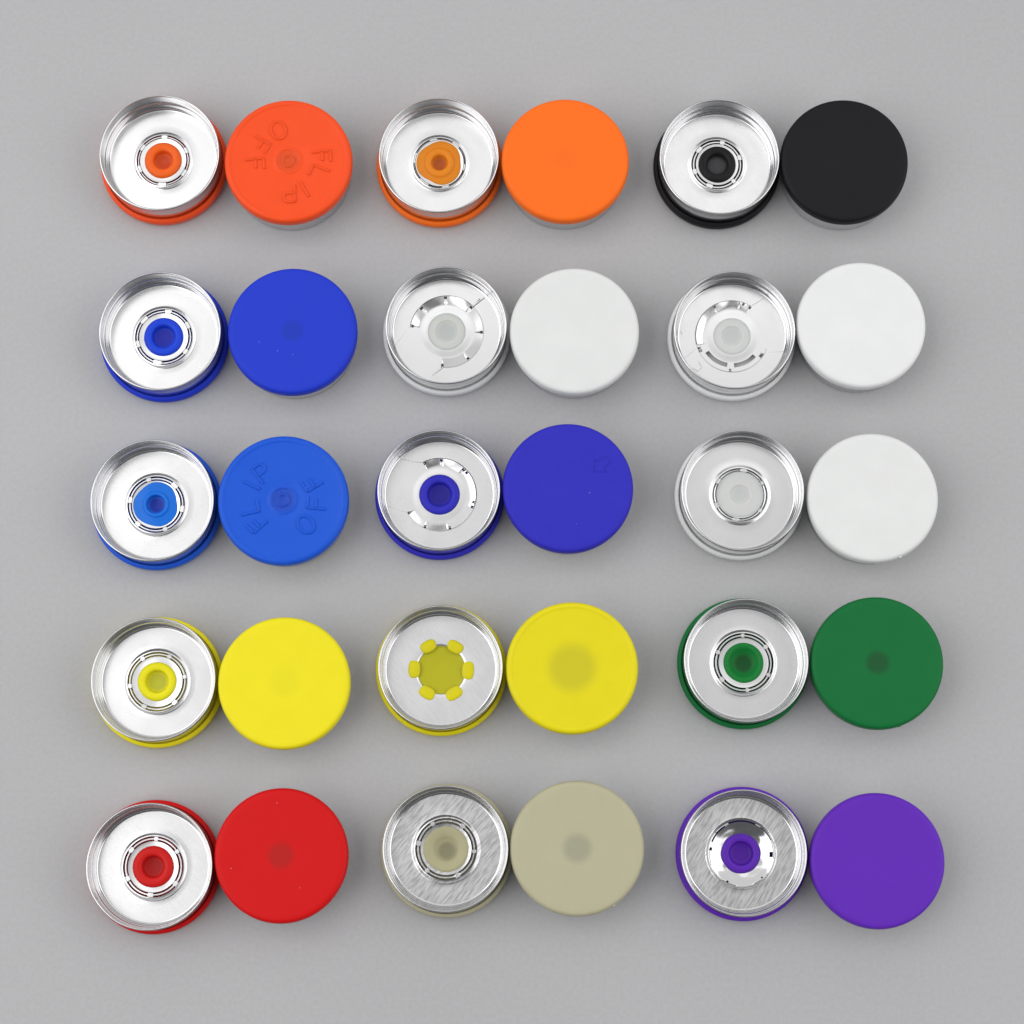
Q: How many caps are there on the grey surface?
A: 30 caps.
